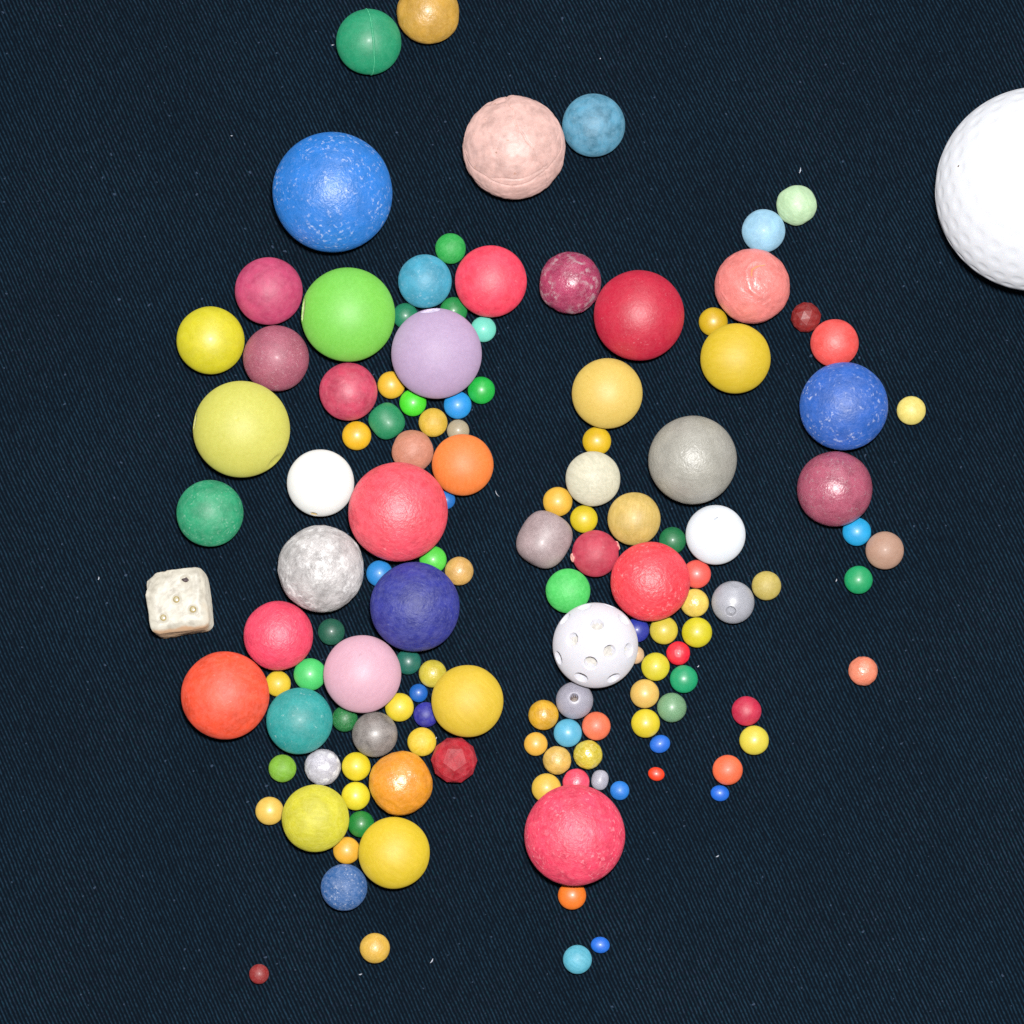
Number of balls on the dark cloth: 133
